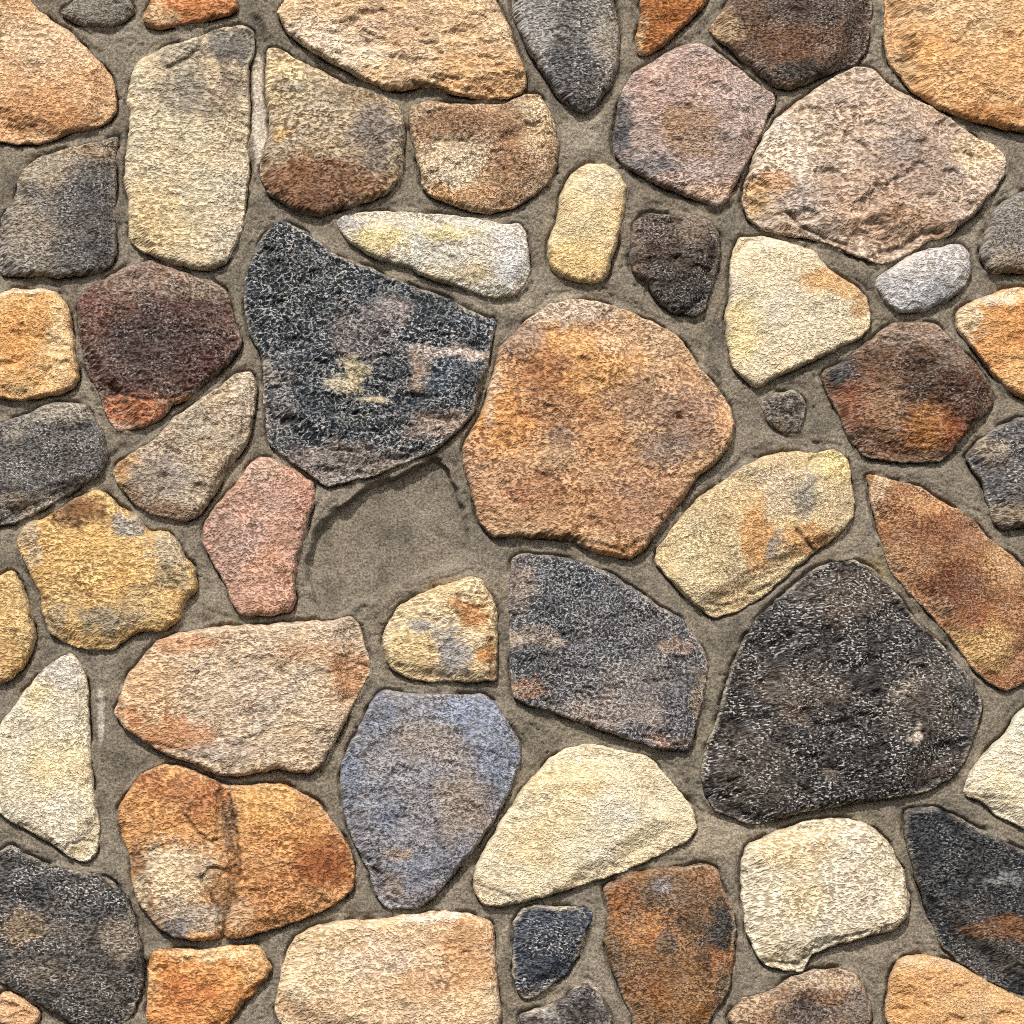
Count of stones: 55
